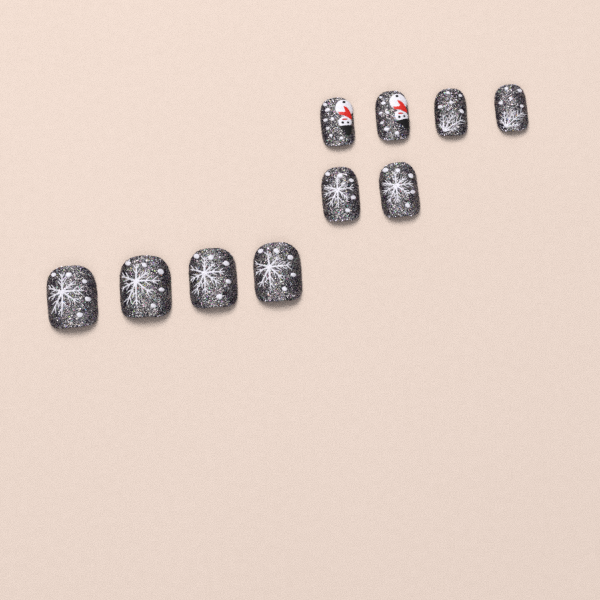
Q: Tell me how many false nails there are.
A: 10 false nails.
